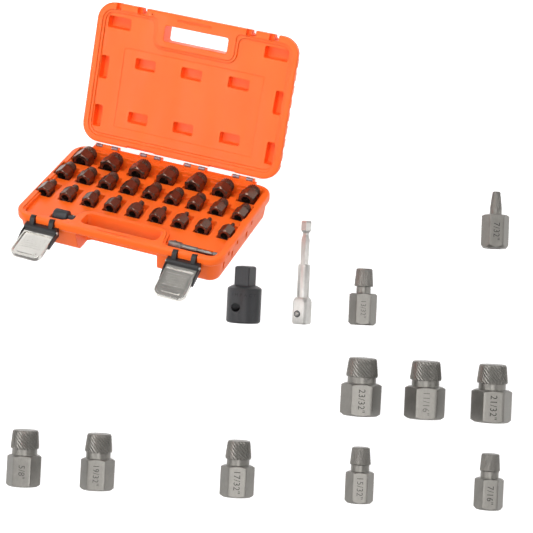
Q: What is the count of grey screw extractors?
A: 10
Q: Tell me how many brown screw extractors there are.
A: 25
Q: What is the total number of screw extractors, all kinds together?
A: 35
